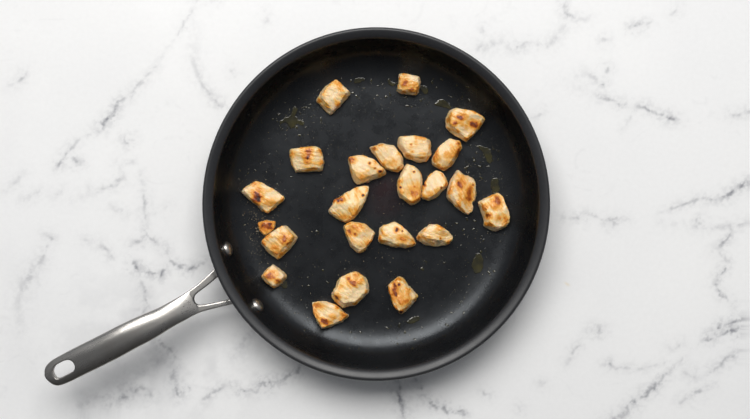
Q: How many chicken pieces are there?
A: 23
